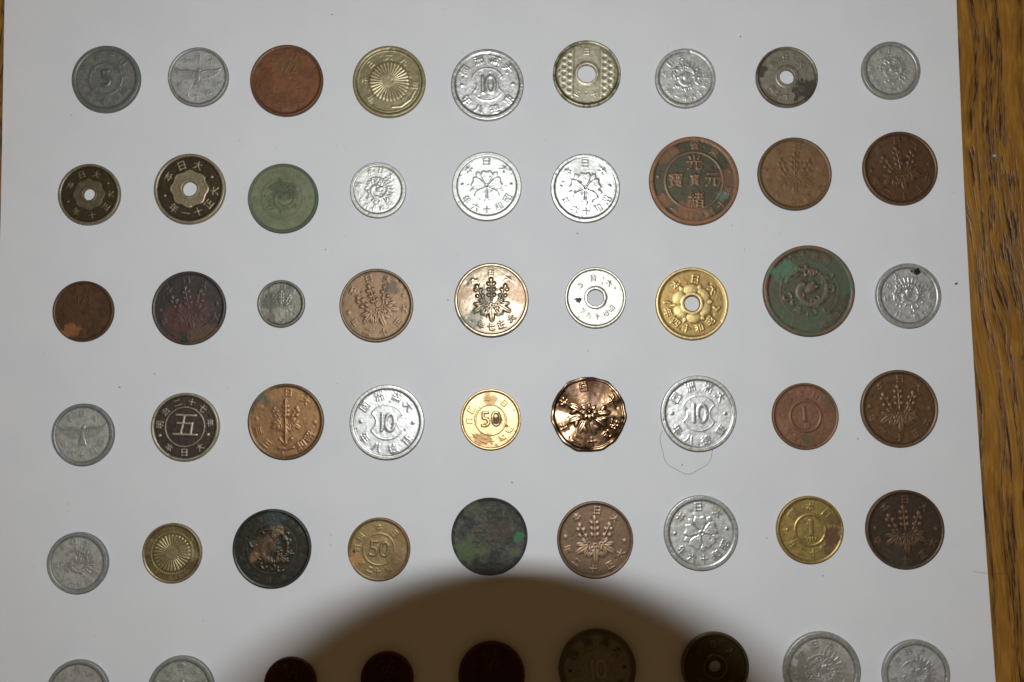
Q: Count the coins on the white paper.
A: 54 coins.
